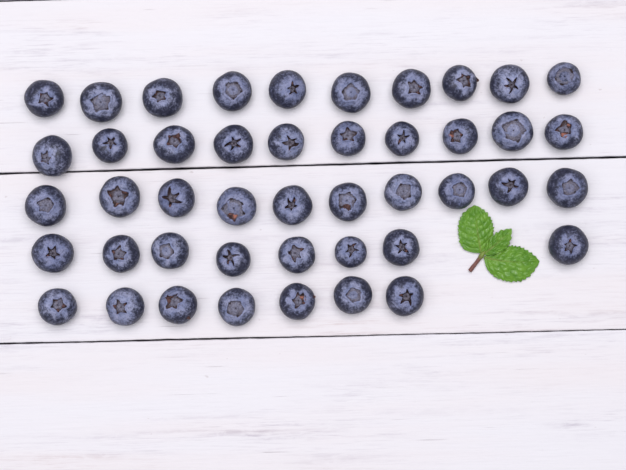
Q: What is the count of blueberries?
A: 45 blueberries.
